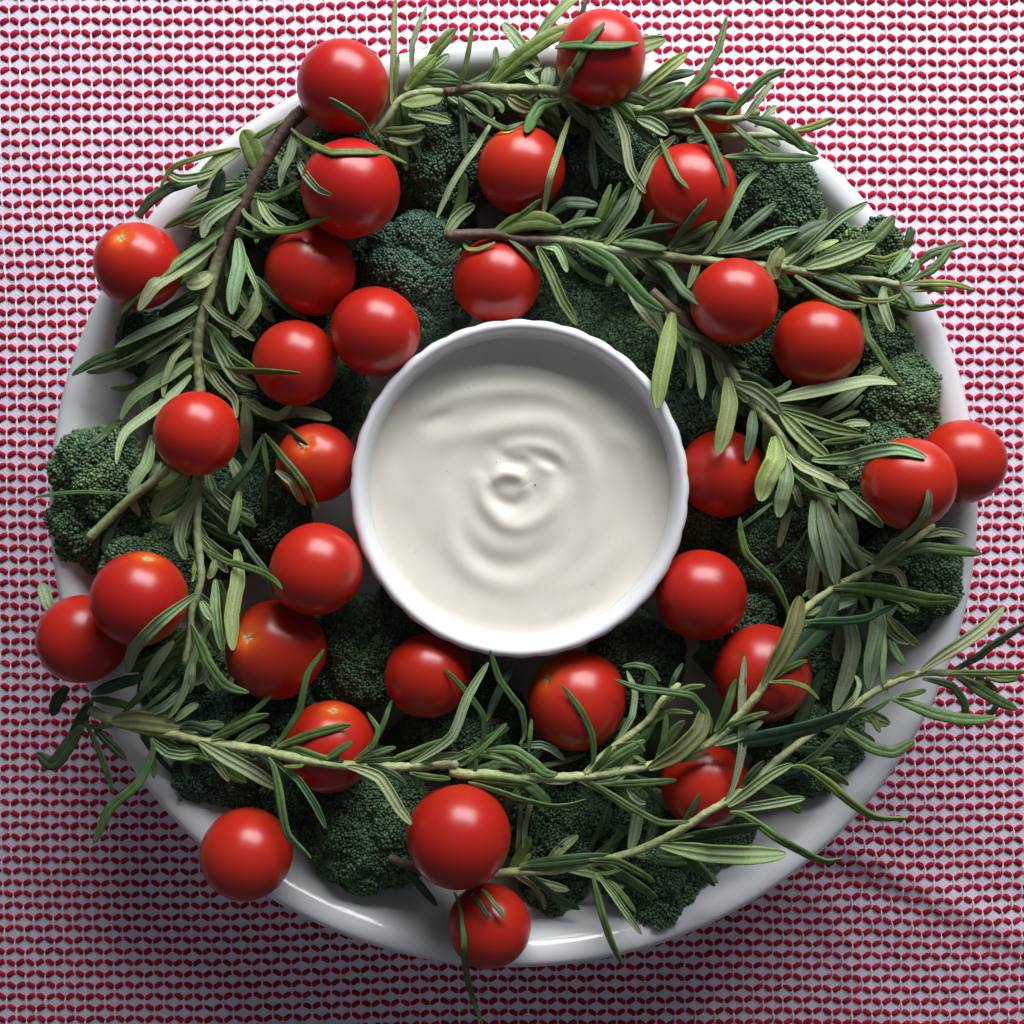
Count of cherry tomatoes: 31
